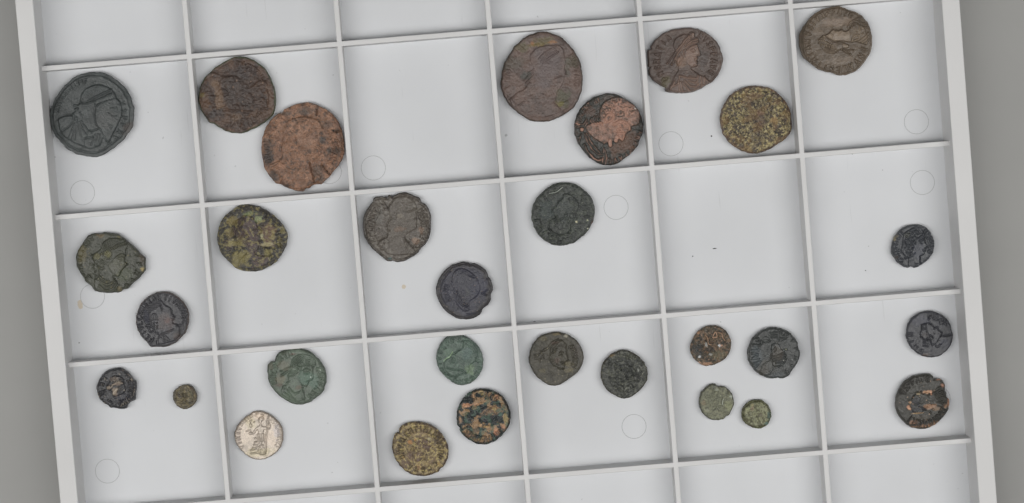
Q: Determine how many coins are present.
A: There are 30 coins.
